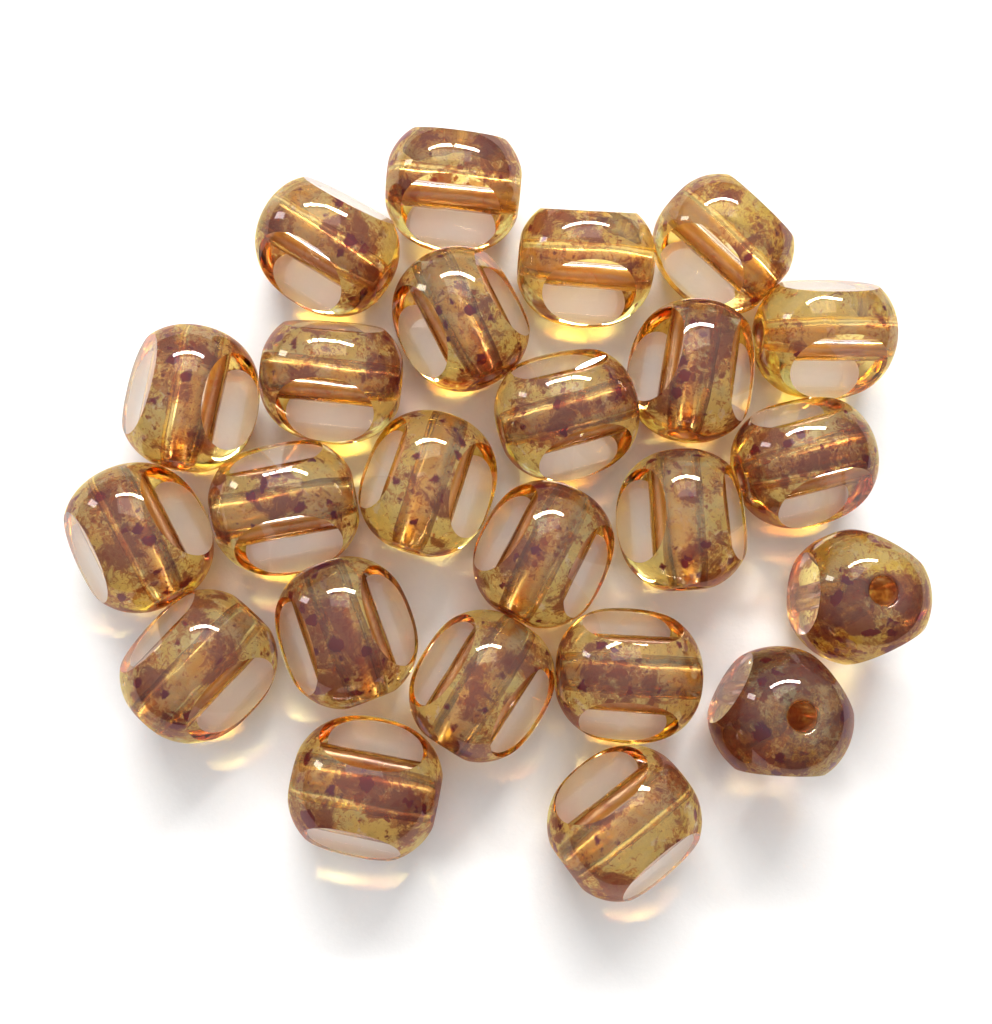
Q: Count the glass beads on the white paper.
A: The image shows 24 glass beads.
